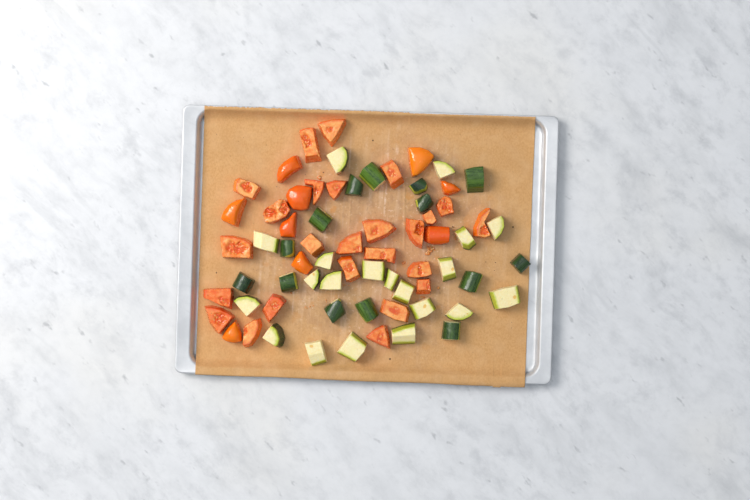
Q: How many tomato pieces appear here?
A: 34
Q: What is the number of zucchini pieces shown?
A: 34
